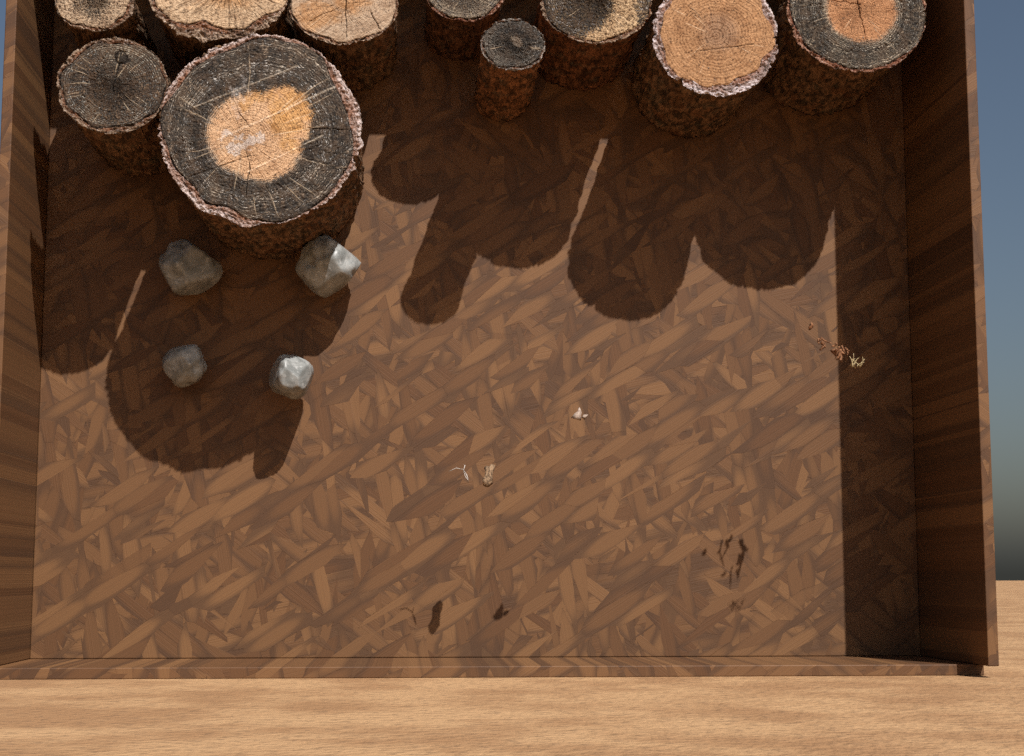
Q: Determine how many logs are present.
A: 10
